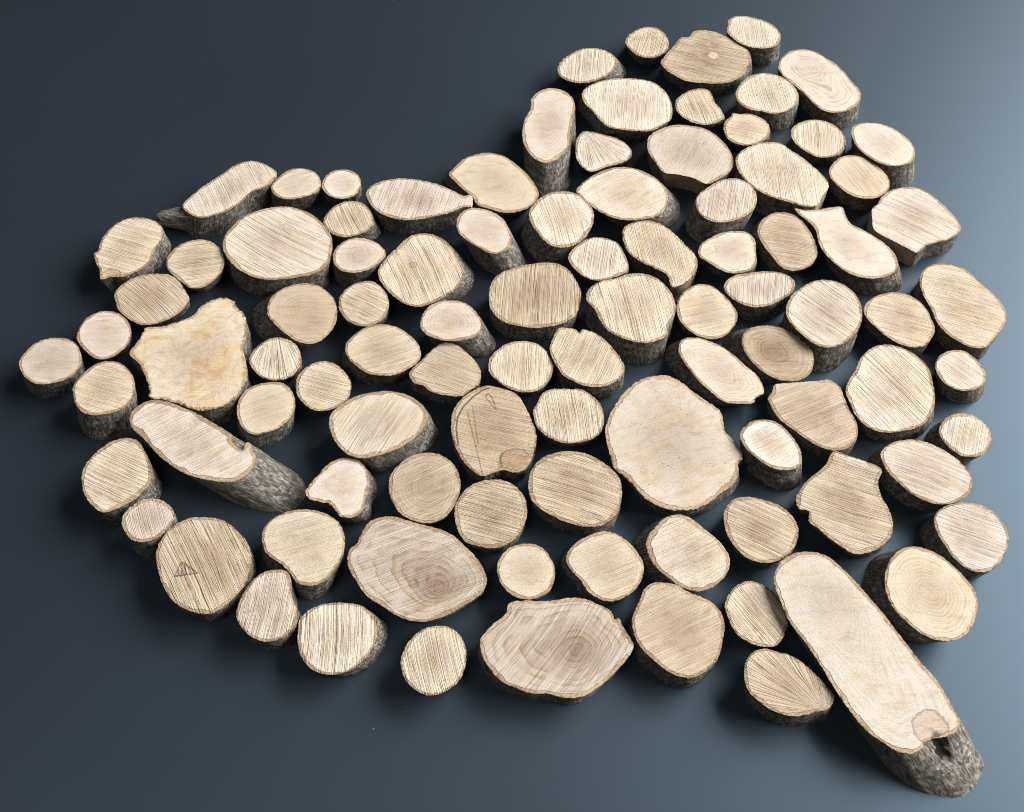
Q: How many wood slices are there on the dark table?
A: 96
